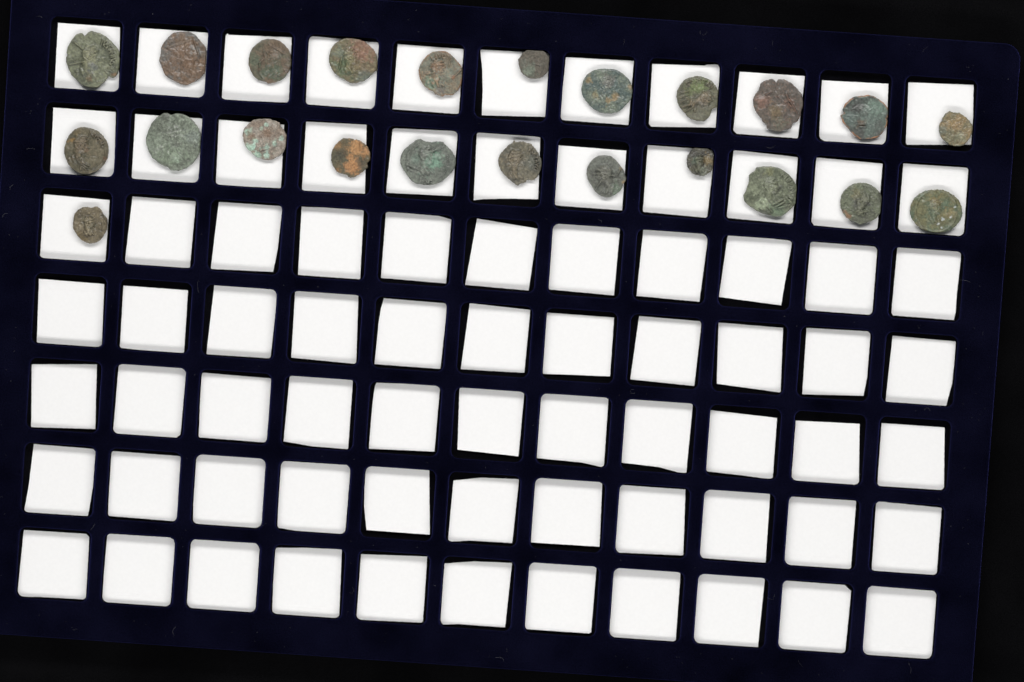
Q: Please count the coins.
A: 23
